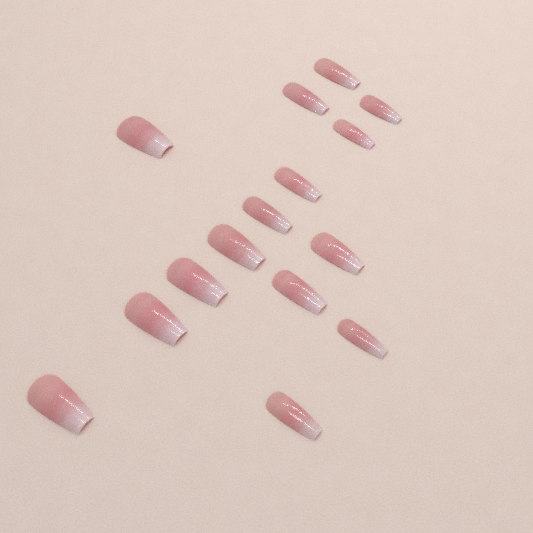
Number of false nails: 15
